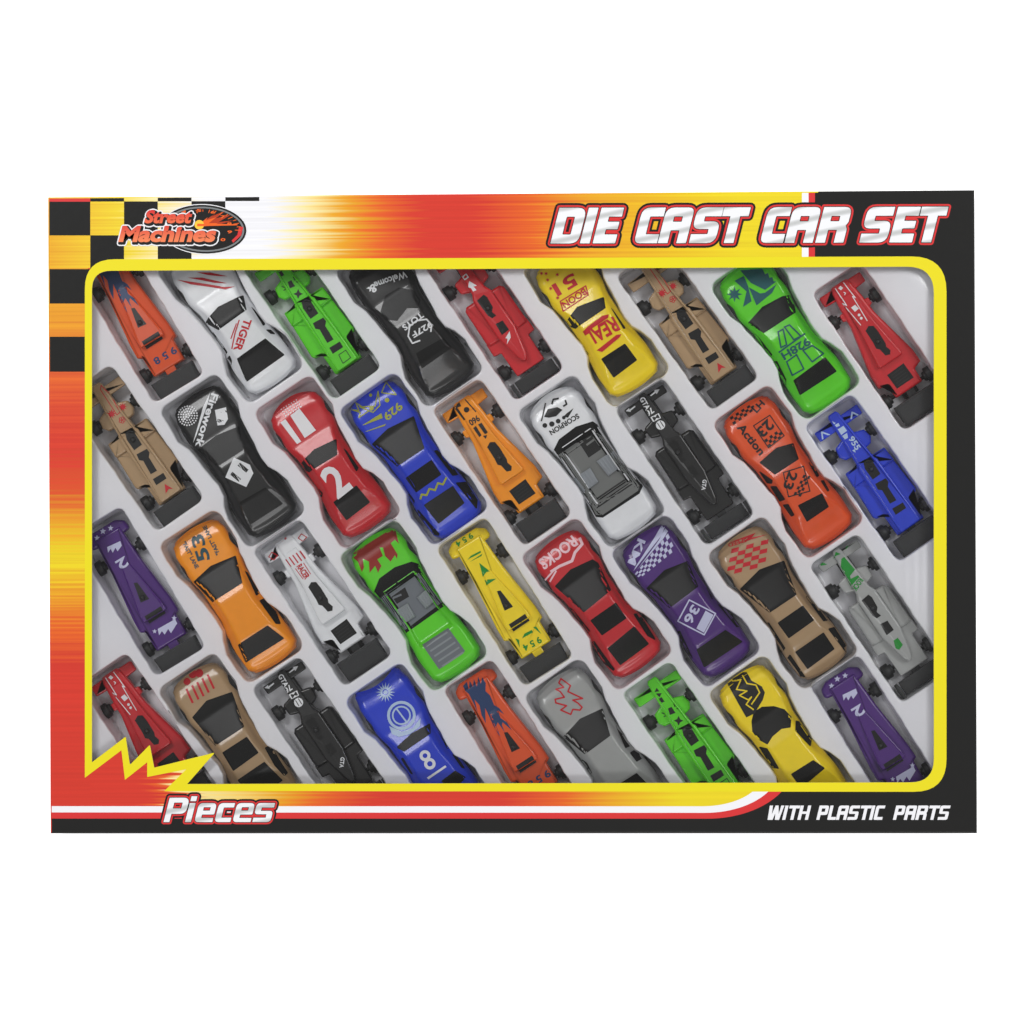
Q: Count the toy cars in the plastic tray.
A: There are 36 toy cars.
